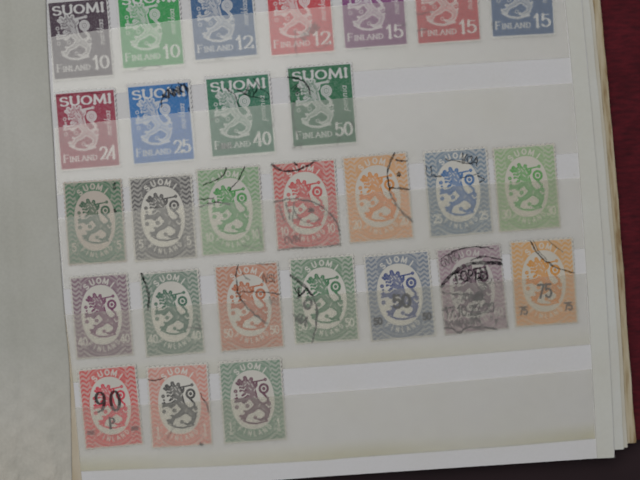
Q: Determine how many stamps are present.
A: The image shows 28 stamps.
